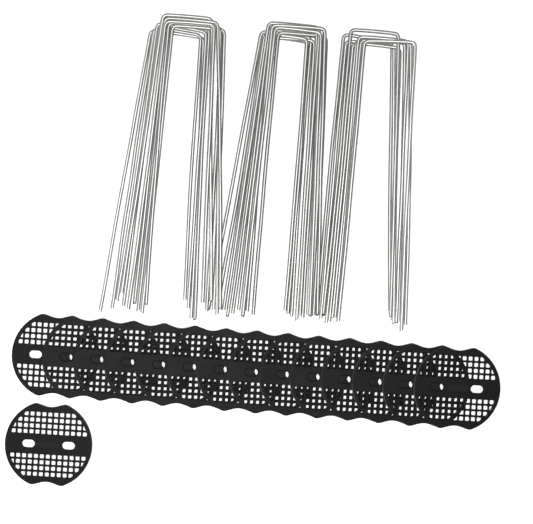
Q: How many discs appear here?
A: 15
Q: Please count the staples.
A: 28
